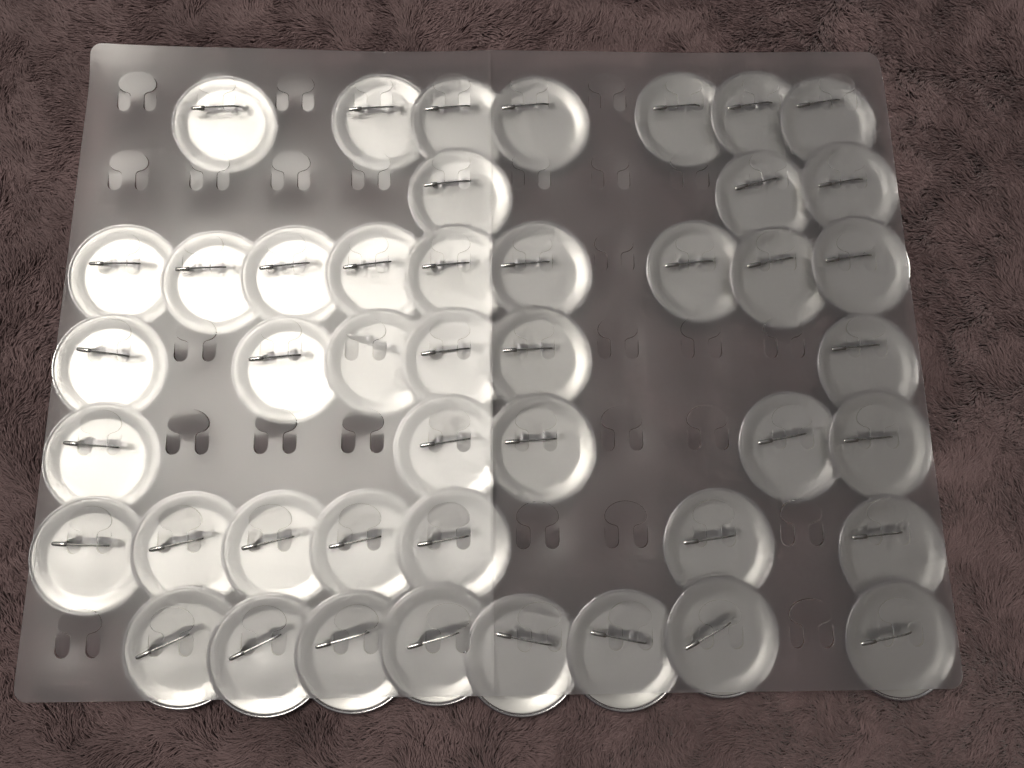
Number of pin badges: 45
